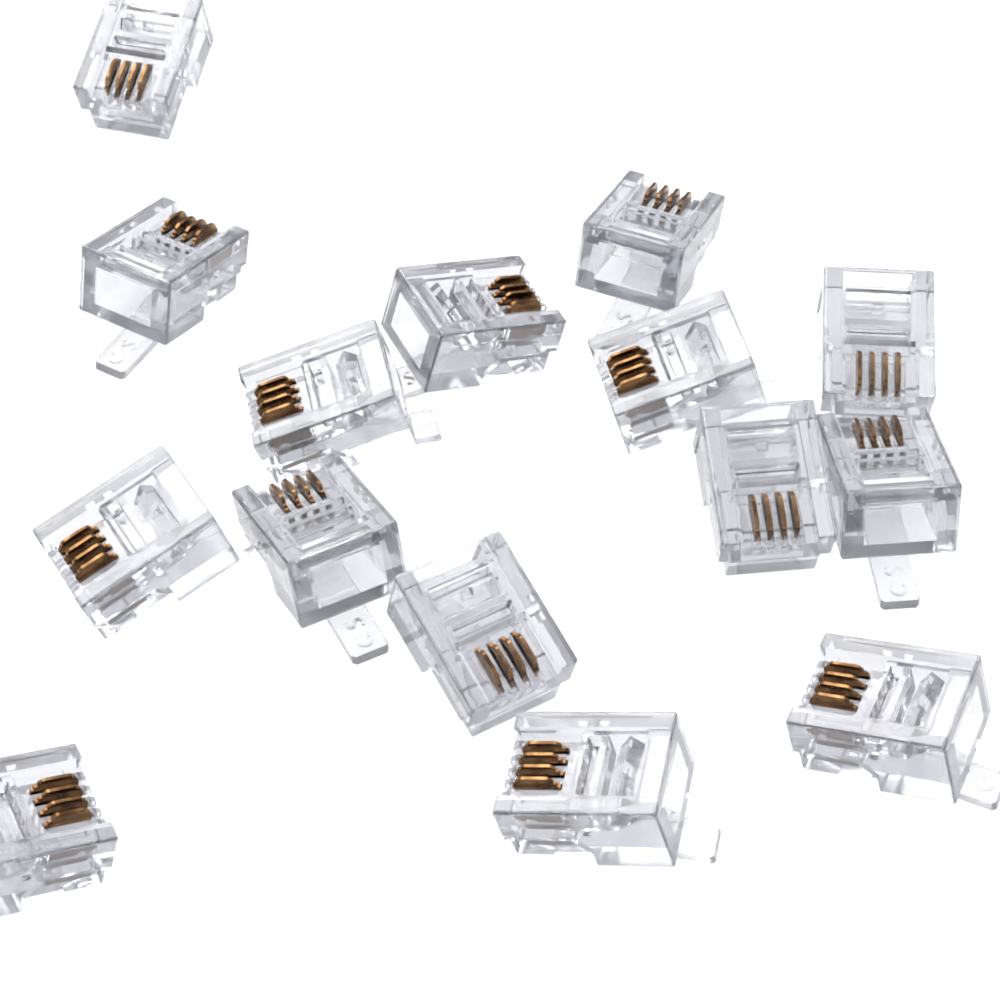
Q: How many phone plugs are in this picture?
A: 15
